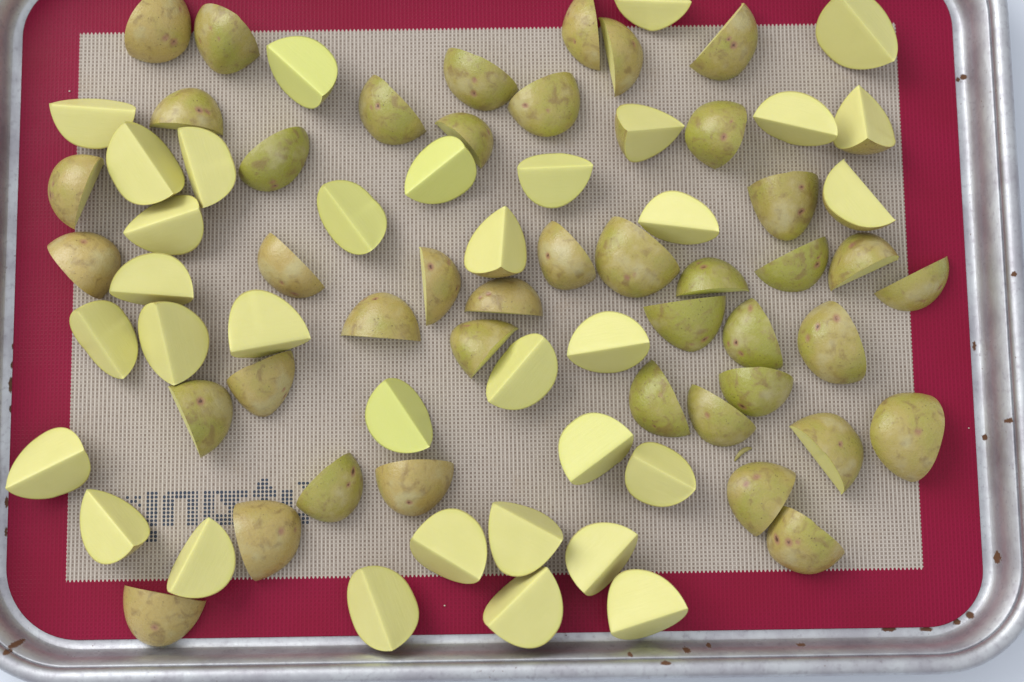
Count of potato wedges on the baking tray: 76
